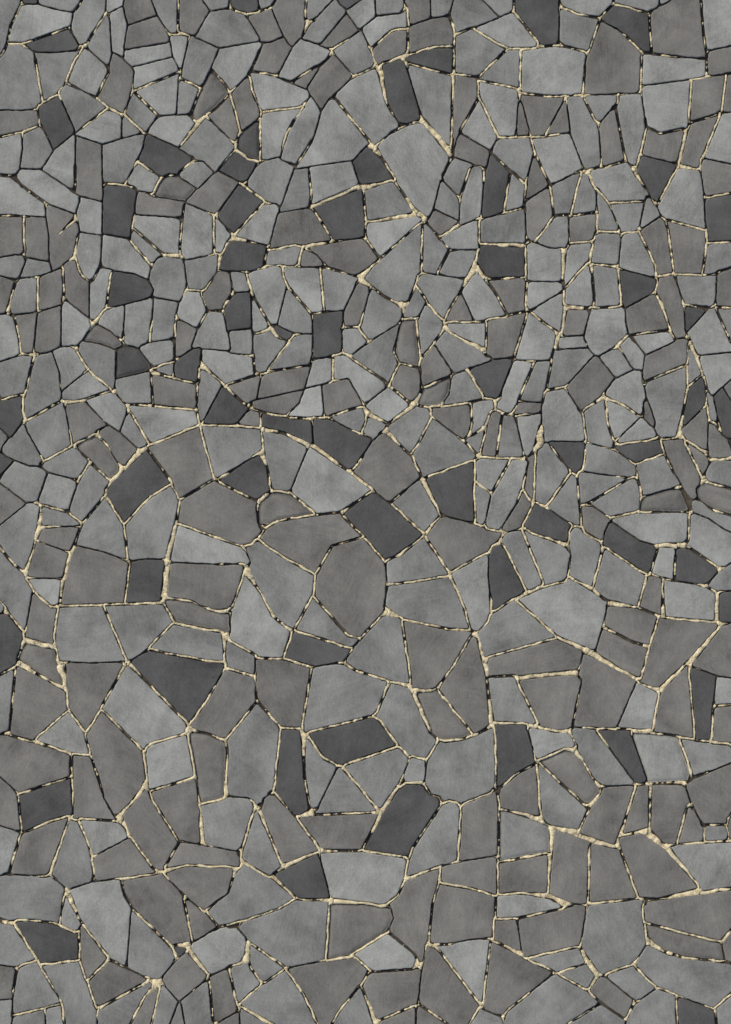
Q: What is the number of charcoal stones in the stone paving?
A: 63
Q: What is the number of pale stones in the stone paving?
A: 122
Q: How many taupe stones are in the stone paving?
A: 174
